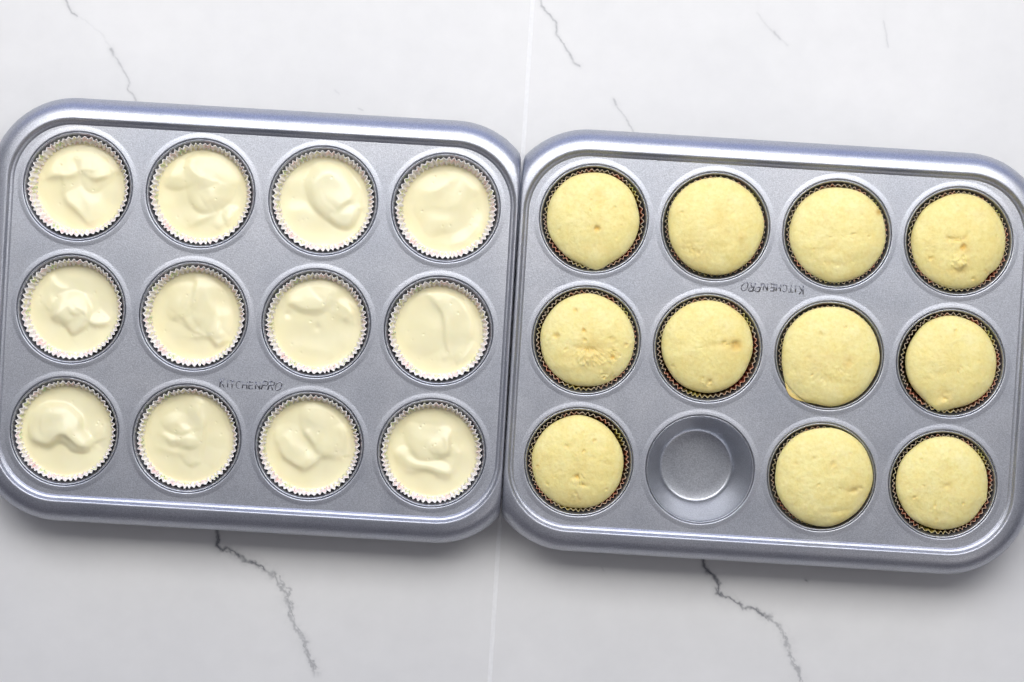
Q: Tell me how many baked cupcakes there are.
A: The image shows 11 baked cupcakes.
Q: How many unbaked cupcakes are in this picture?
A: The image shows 12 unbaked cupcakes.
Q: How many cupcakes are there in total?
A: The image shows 23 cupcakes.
